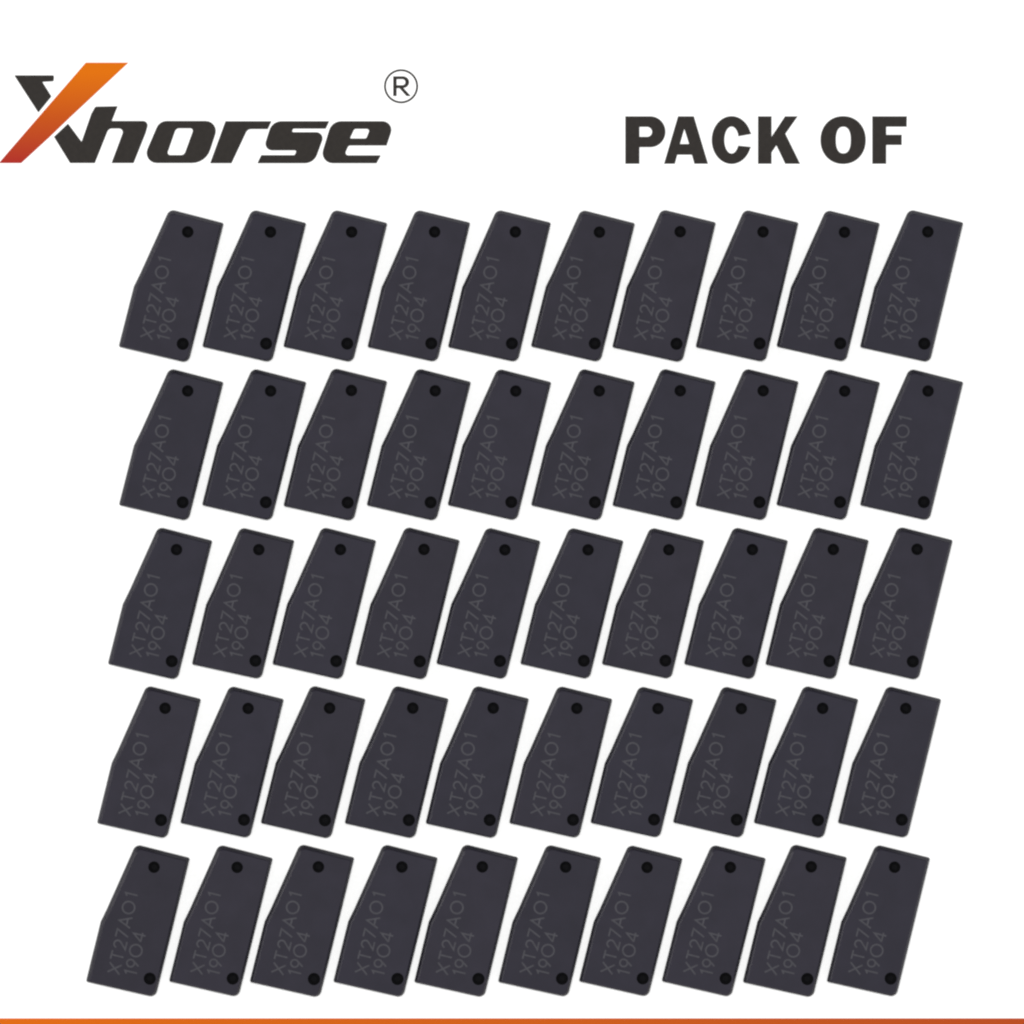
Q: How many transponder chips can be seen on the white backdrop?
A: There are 50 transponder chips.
